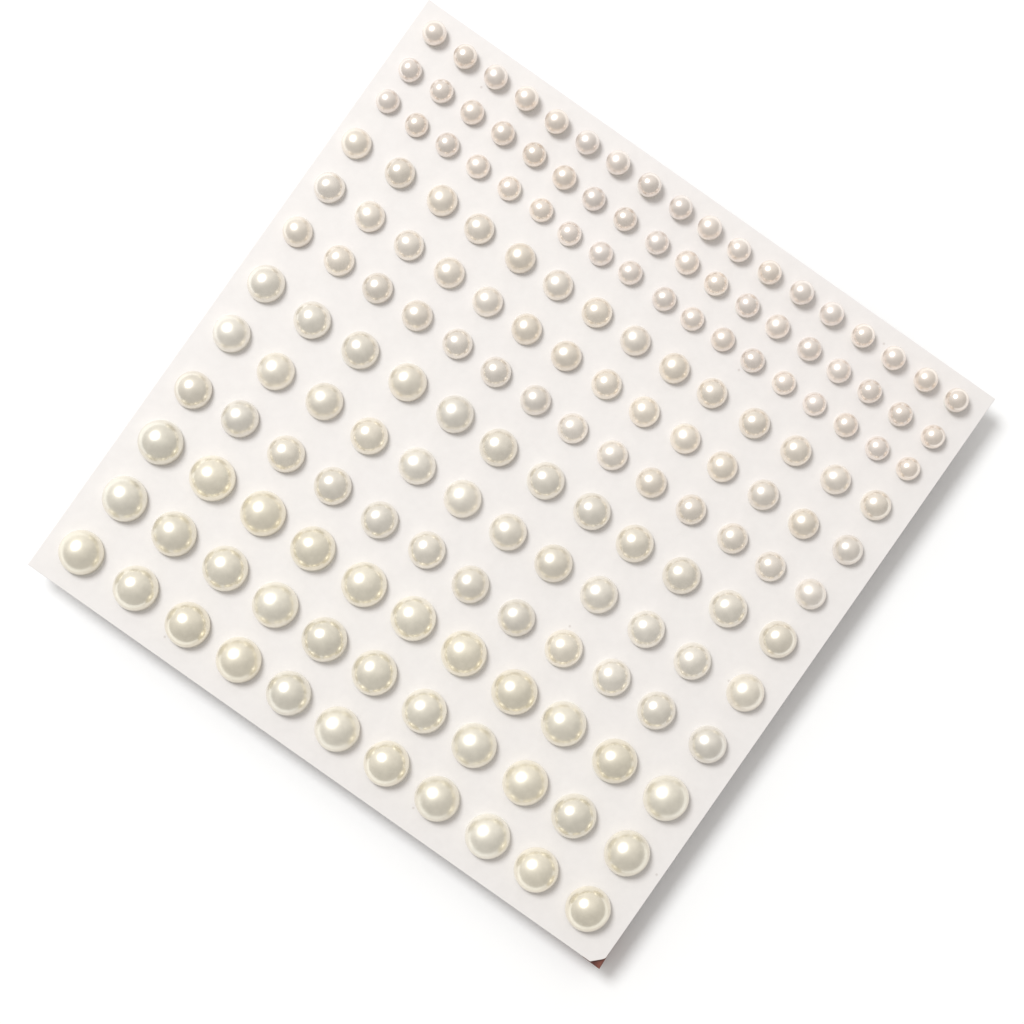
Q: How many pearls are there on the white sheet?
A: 165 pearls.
